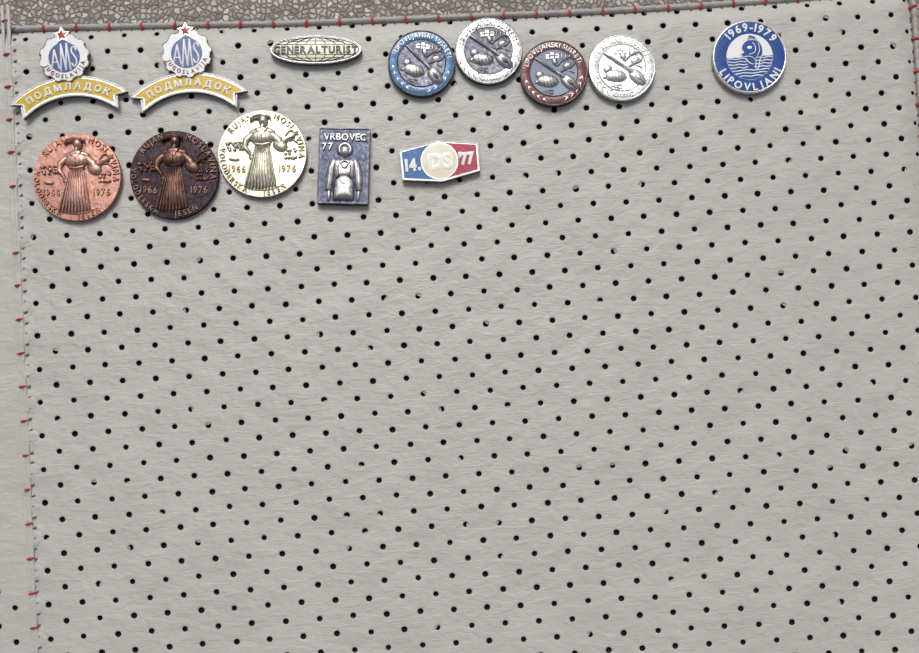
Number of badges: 13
